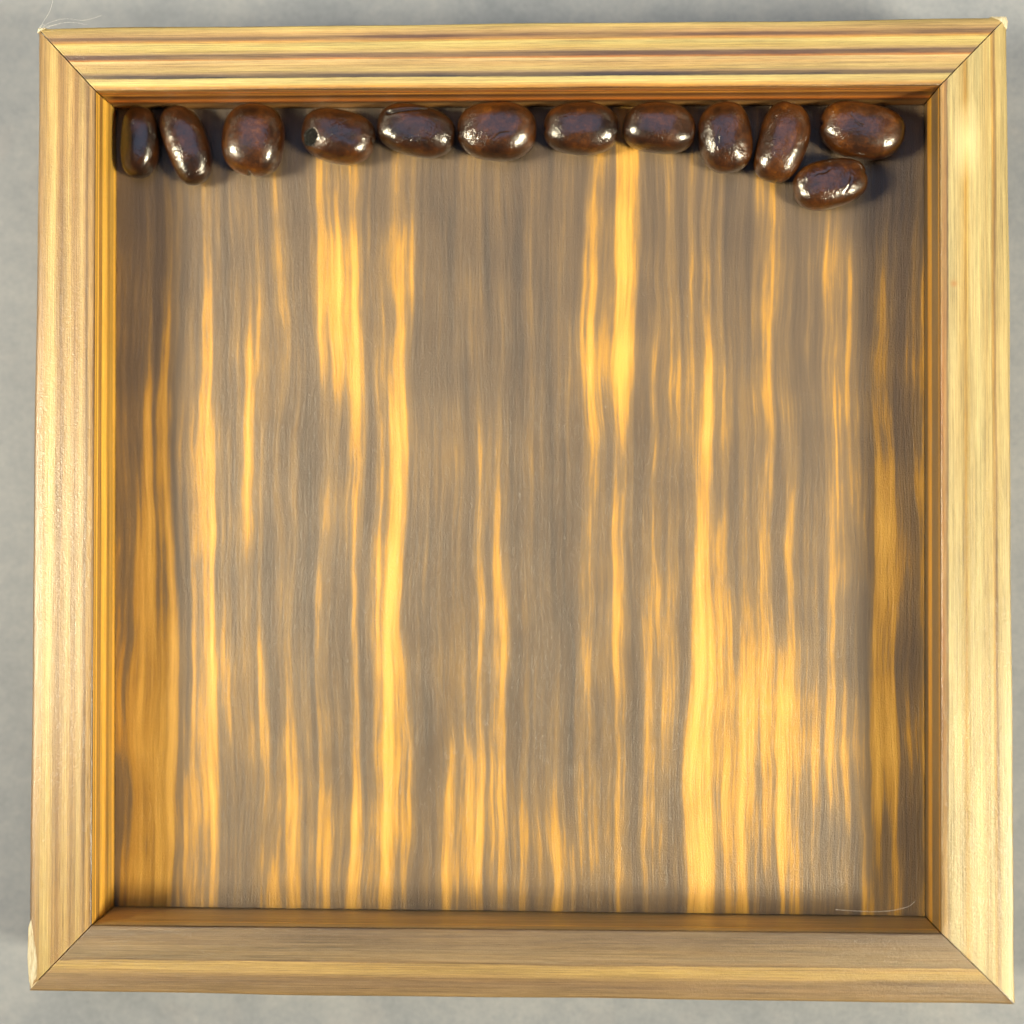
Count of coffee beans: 12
